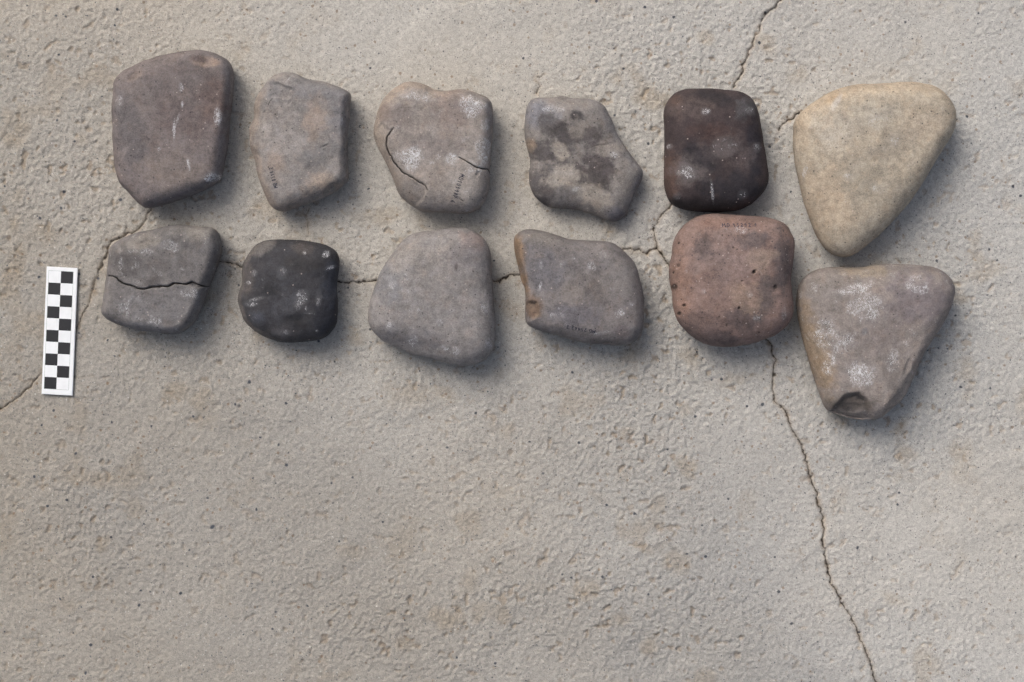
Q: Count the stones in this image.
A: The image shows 12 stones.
